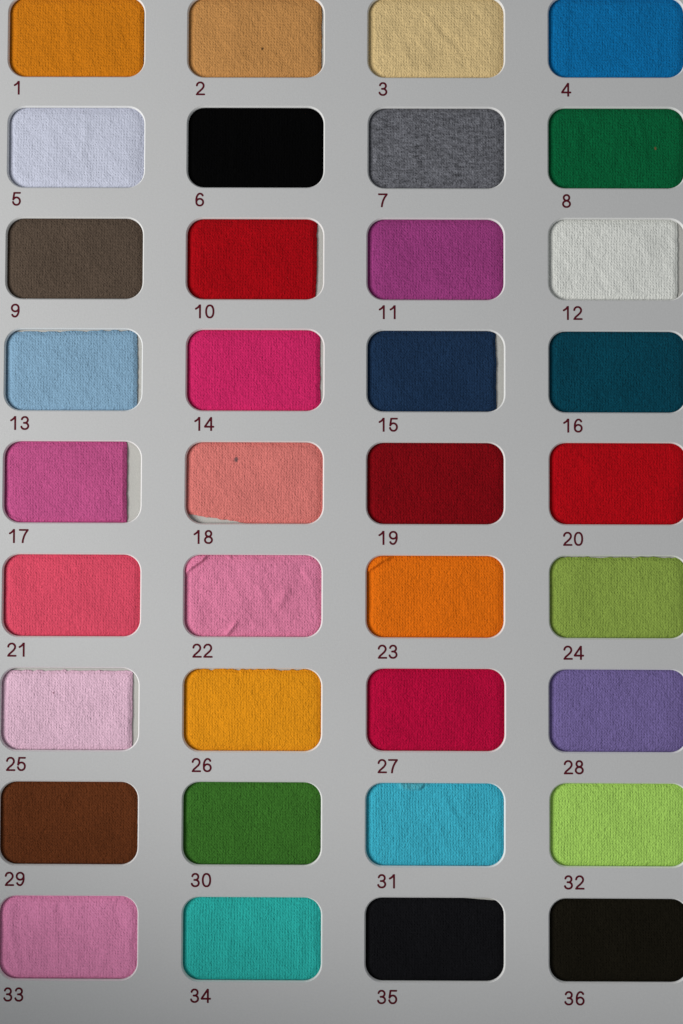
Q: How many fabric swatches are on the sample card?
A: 36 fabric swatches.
